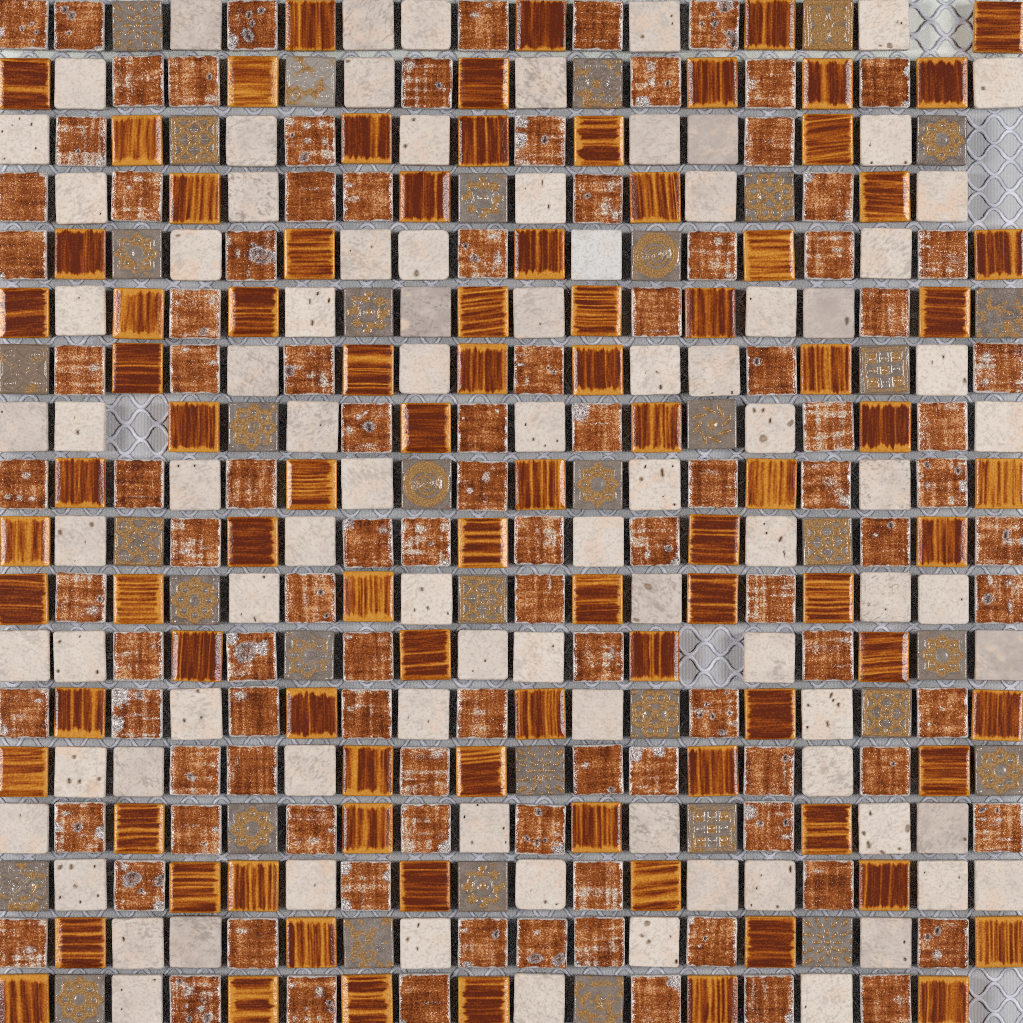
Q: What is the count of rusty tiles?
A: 104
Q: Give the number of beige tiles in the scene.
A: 89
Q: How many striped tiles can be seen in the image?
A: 89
